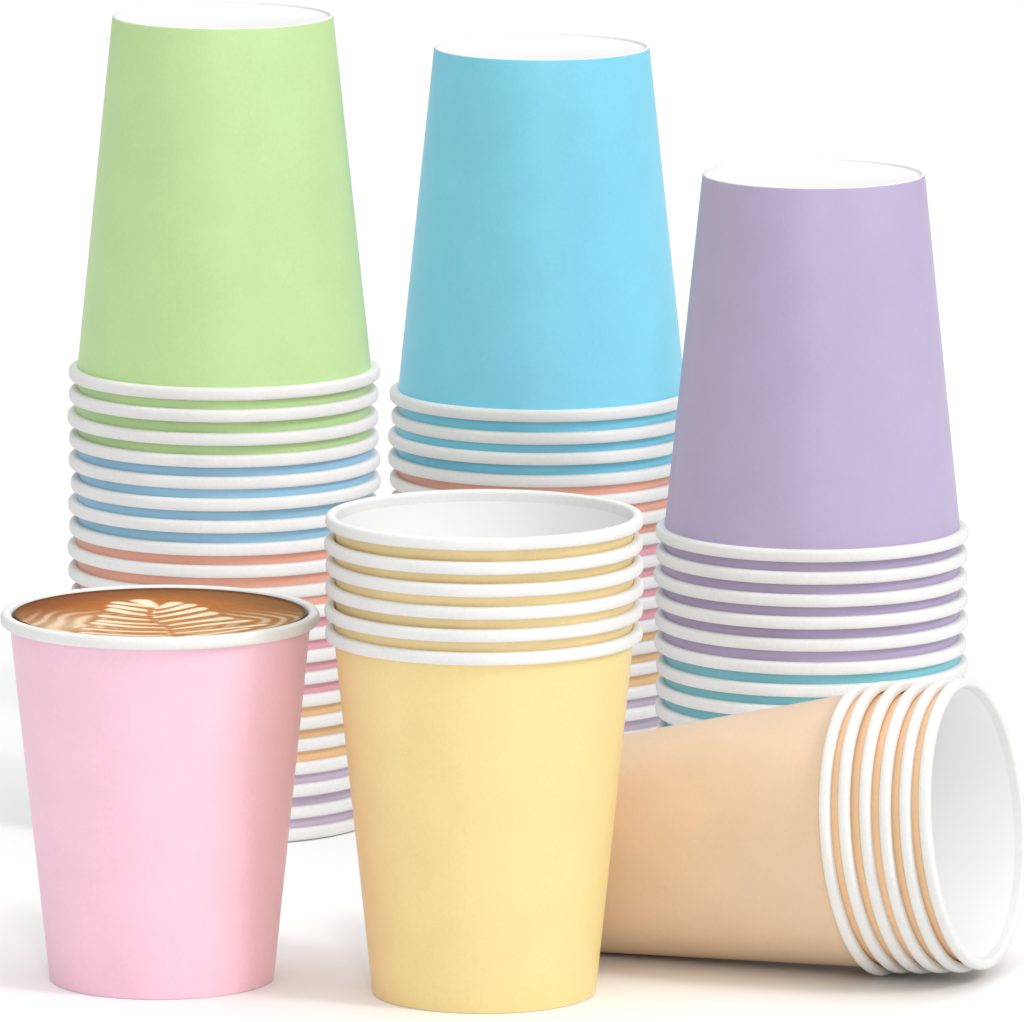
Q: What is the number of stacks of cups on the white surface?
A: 5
